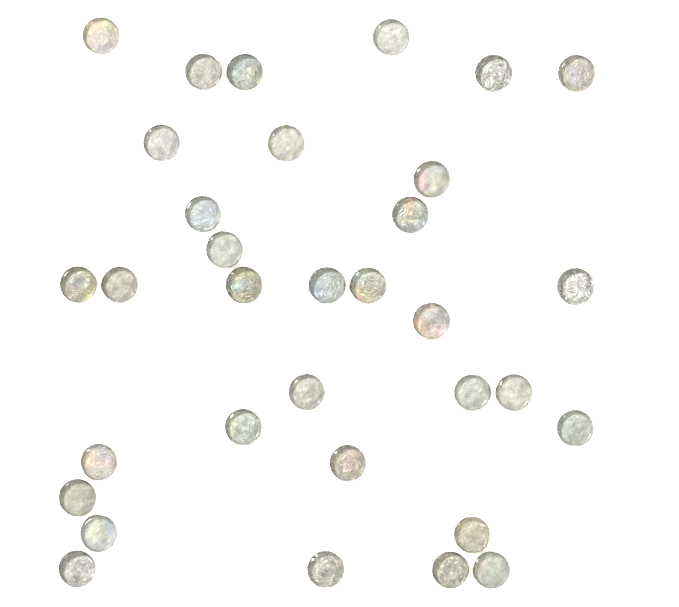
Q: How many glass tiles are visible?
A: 33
